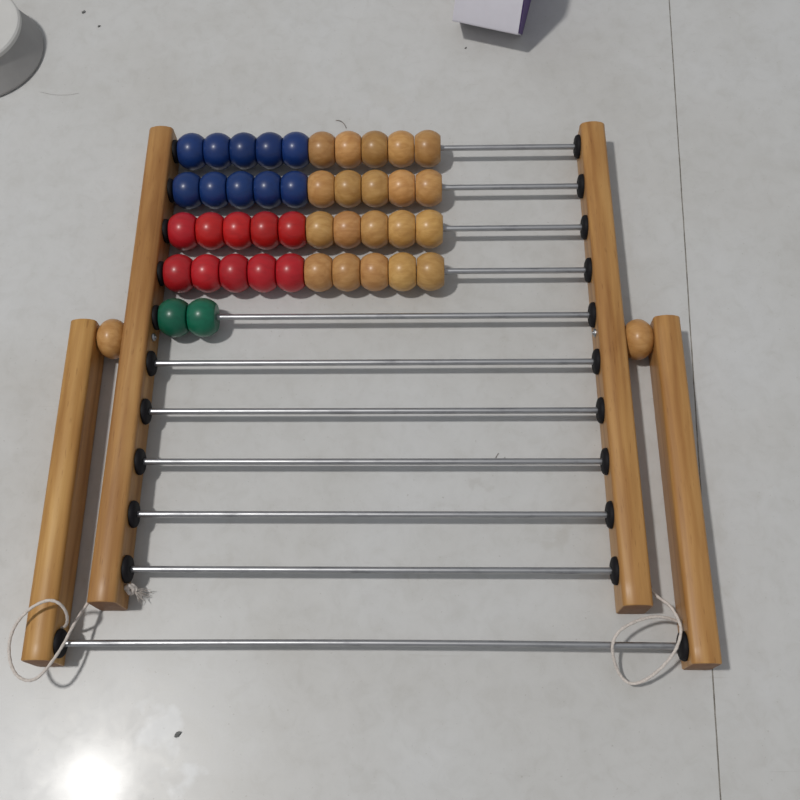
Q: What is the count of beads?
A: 42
